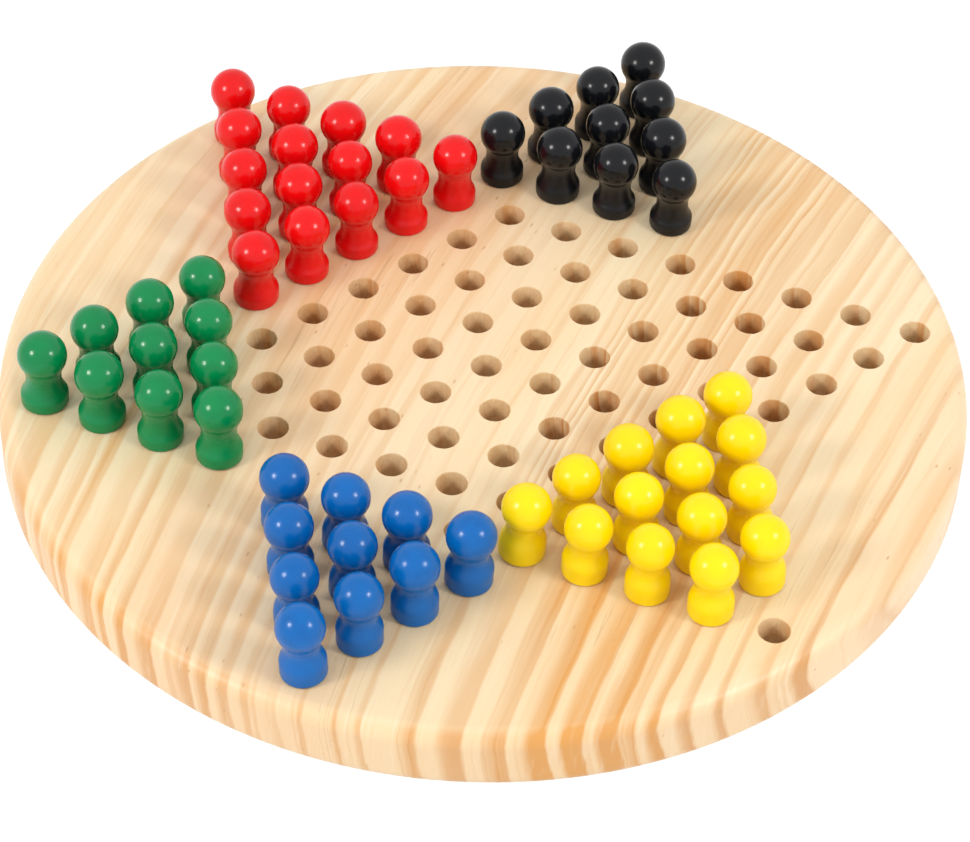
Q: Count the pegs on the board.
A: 59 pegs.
